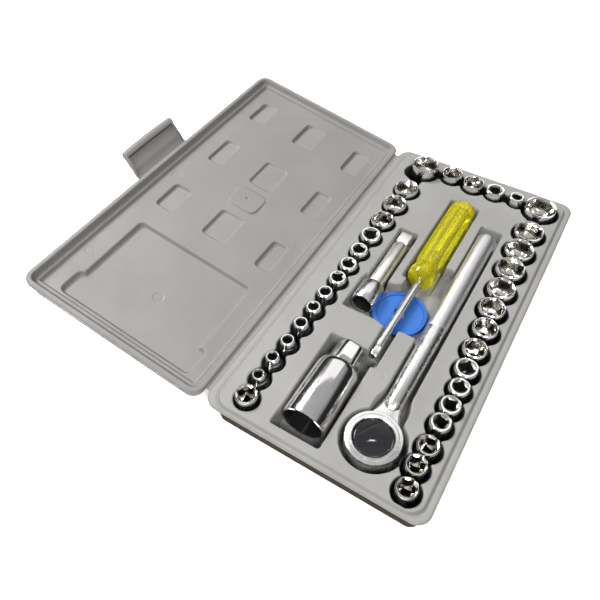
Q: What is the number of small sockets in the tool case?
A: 34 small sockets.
